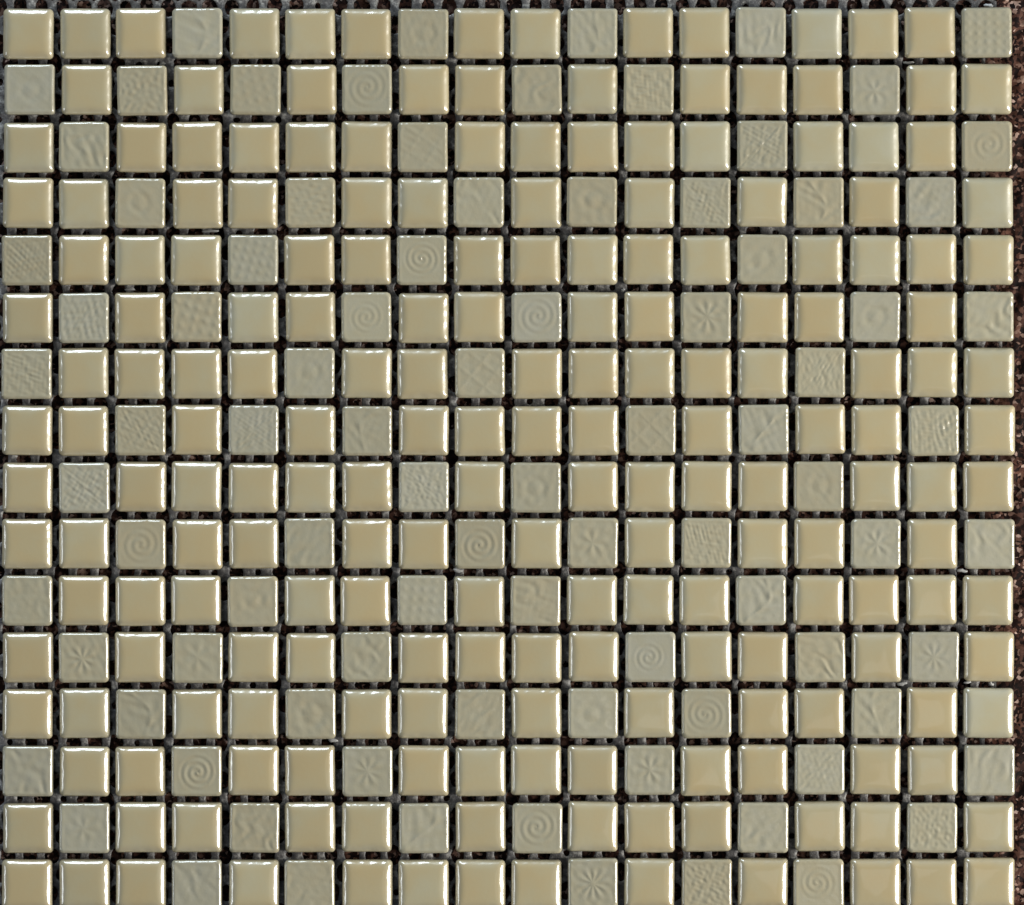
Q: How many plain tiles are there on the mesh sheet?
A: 199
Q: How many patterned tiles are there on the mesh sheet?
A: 89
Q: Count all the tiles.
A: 288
